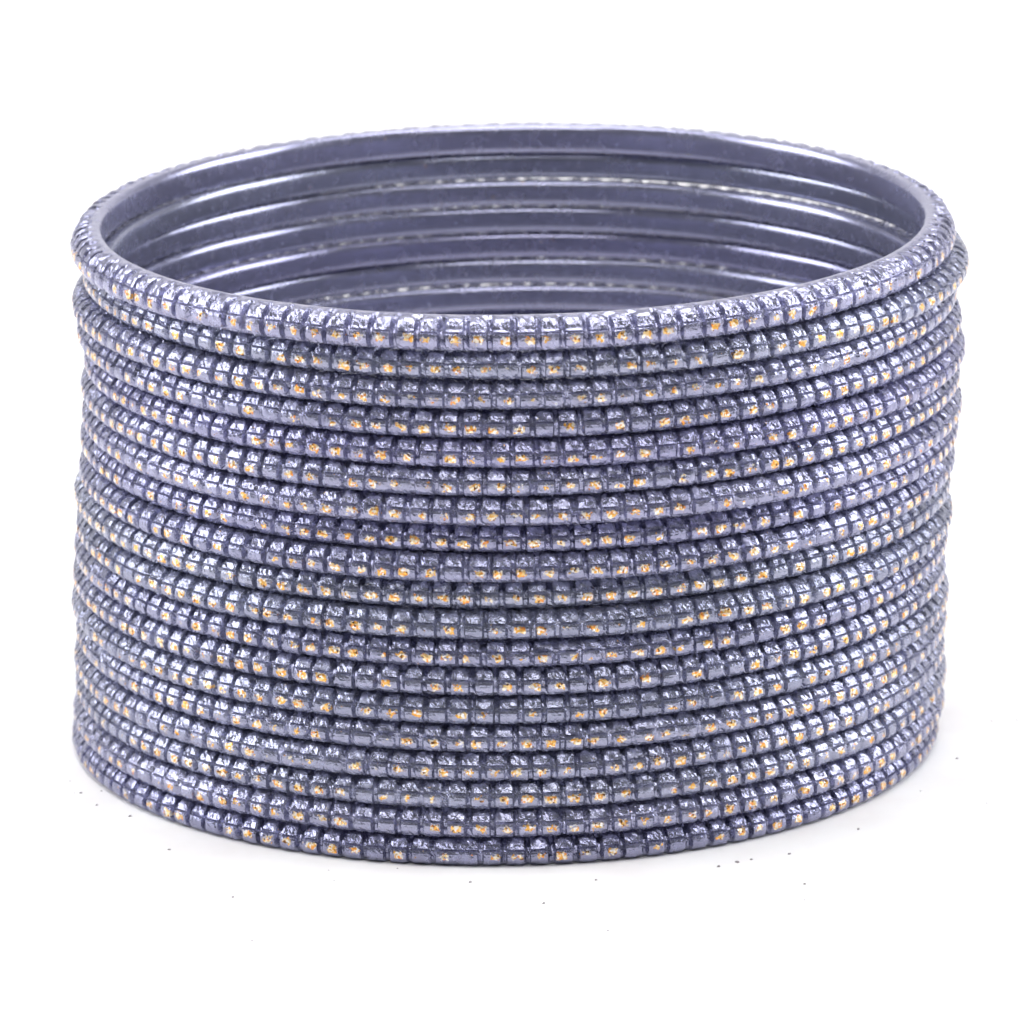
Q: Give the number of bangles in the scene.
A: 19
